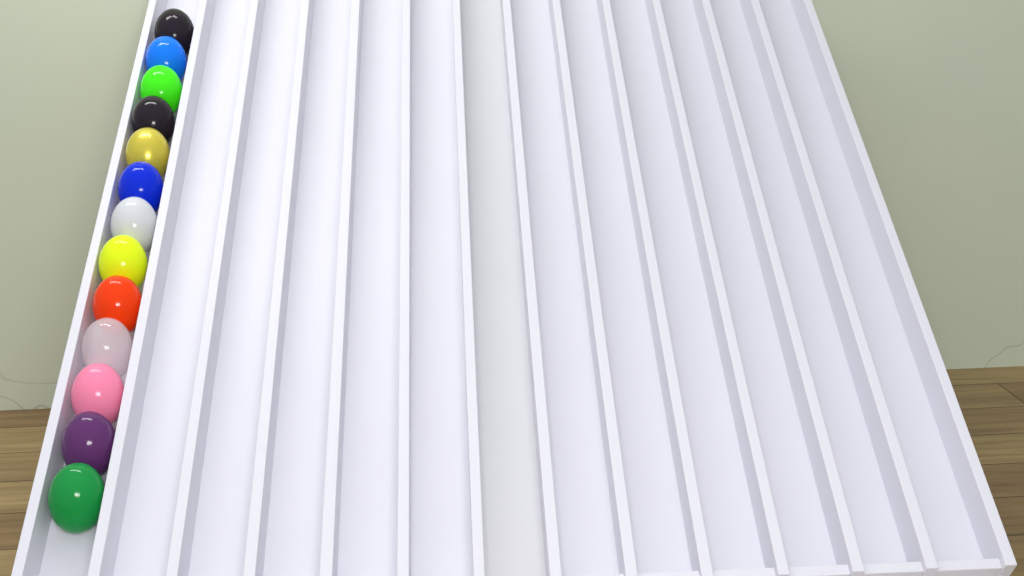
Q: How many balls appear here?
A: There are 13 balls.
